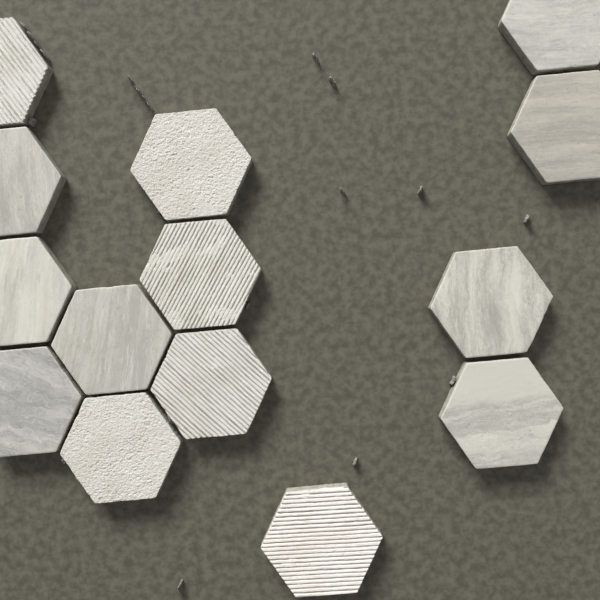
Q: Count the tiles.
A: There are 14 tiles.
